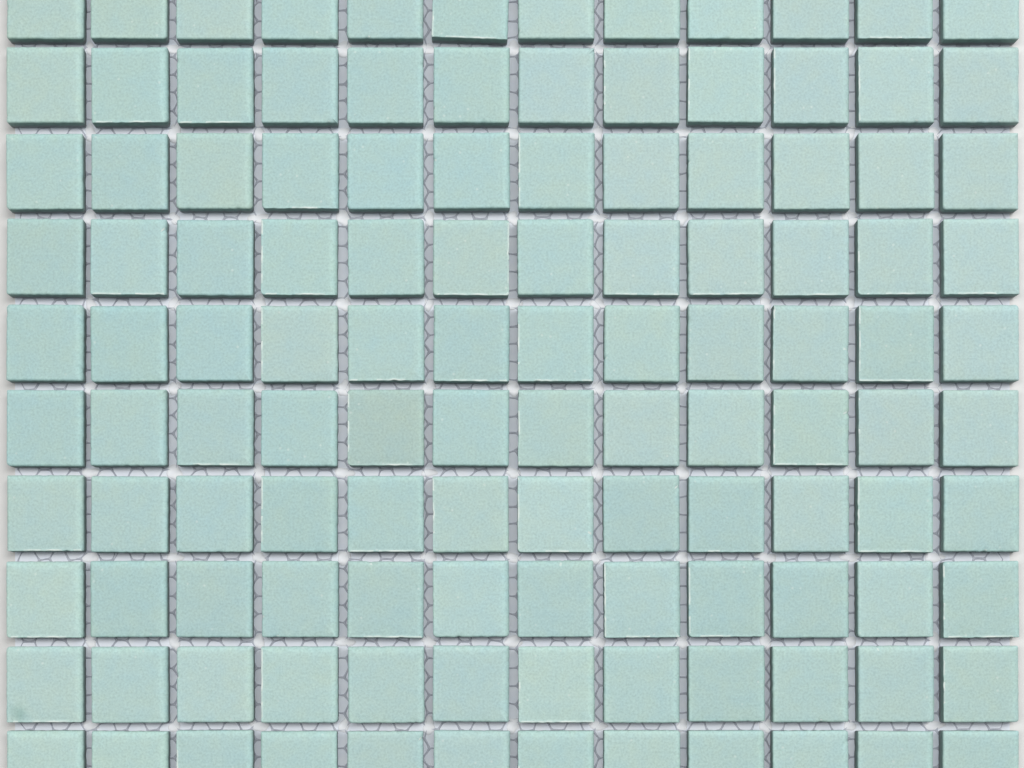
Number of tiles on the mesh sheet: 120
